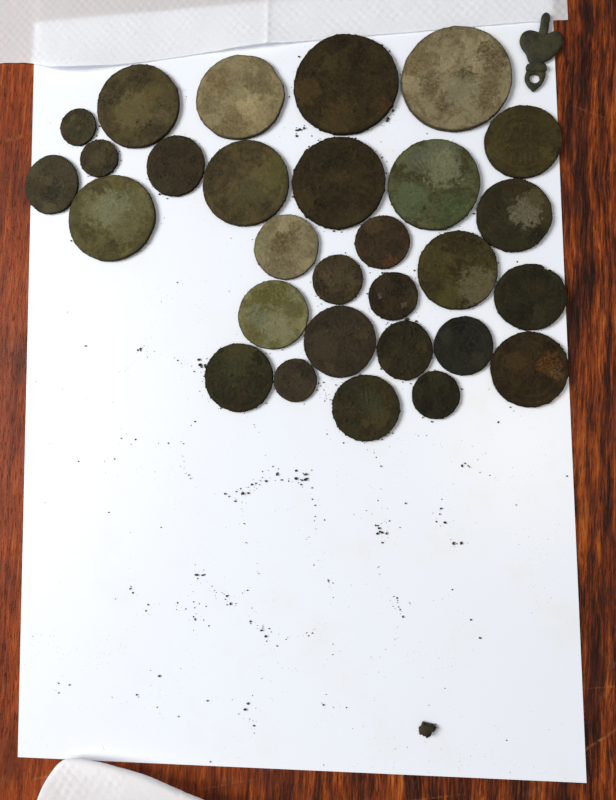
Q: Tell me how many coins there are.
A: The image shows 29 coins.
